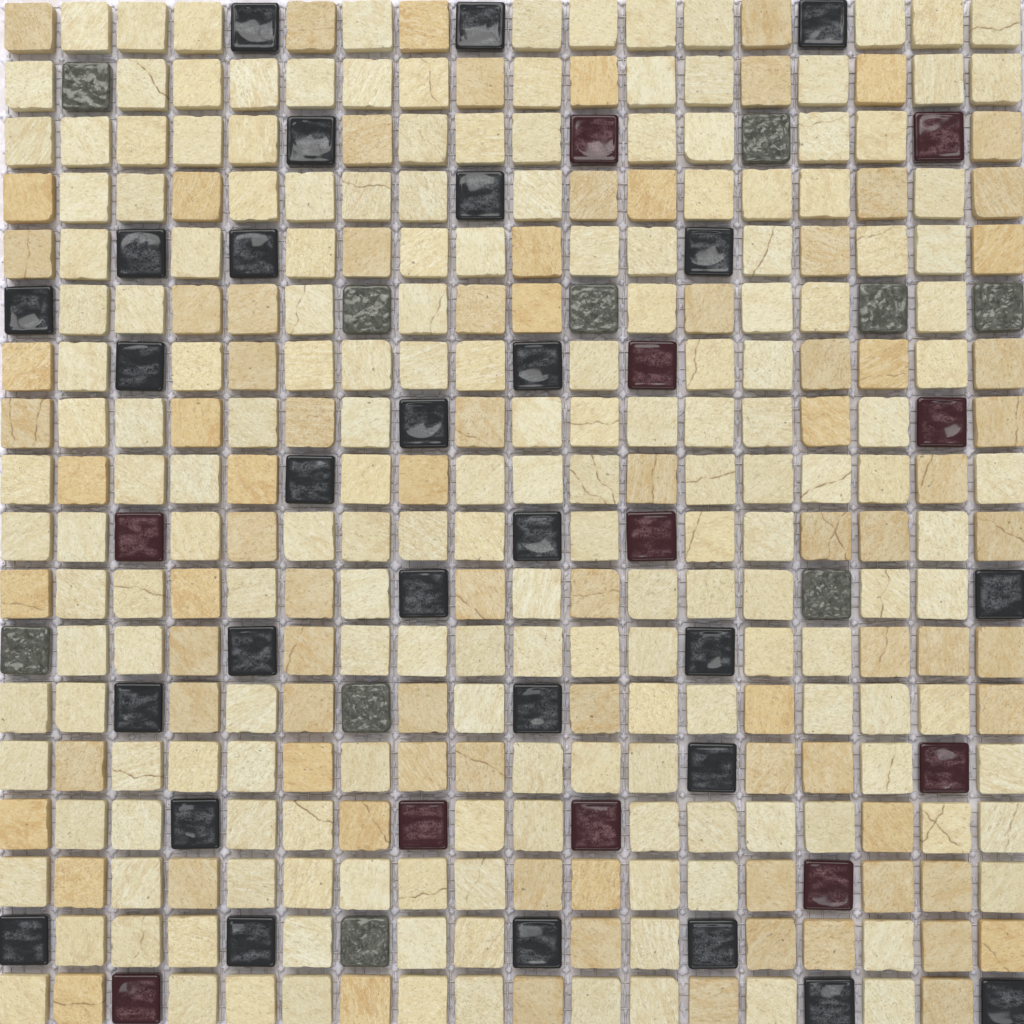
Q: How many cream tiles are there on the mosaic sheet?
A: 187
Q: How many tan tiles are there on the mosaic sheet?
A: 88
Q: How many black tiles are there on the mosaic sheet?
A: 28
